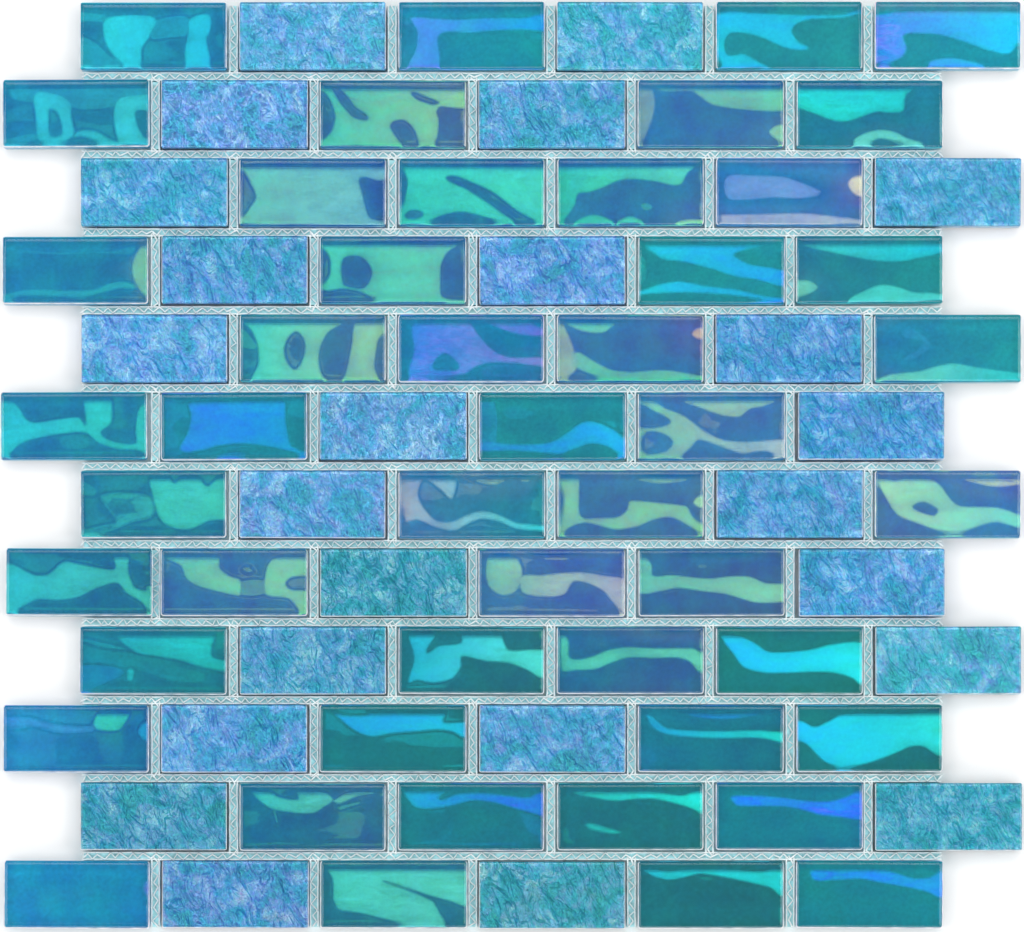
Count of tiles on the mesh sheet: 72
